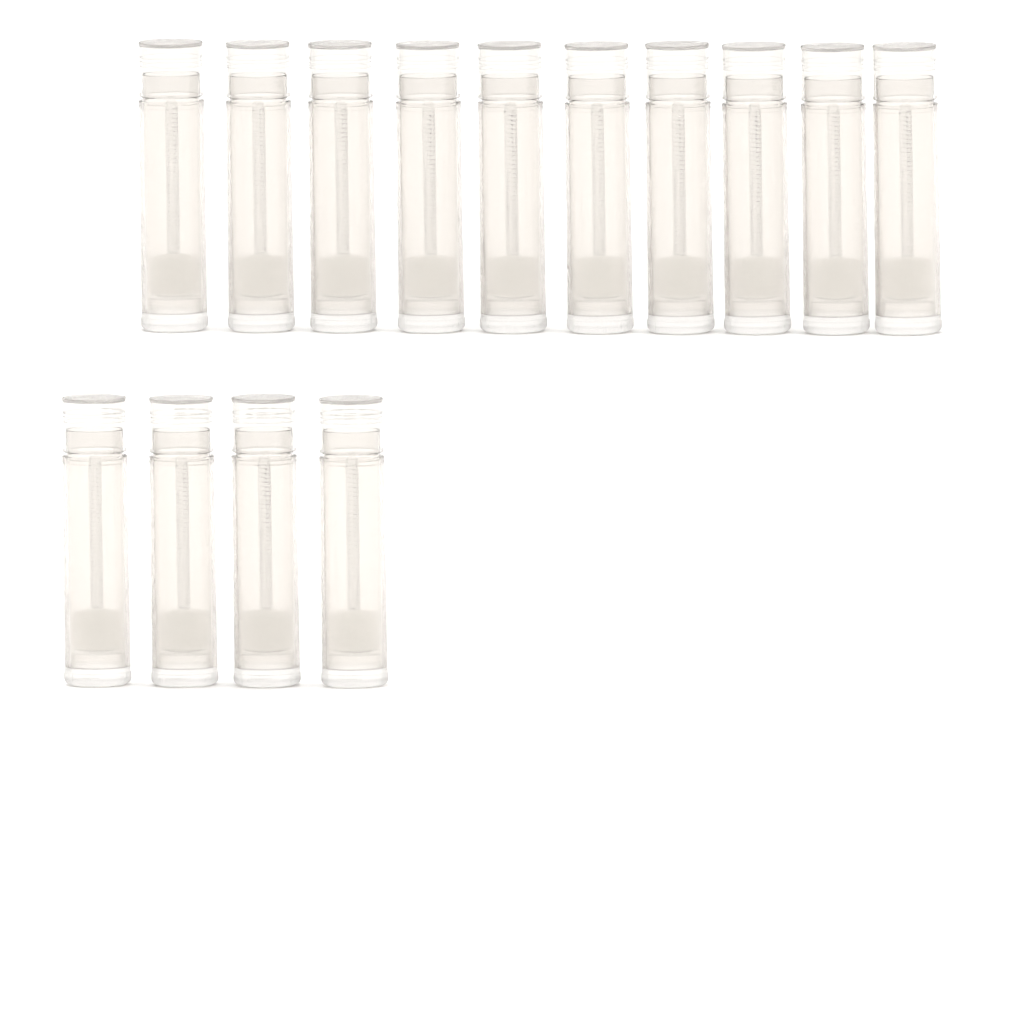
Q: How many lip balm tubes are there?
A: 14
